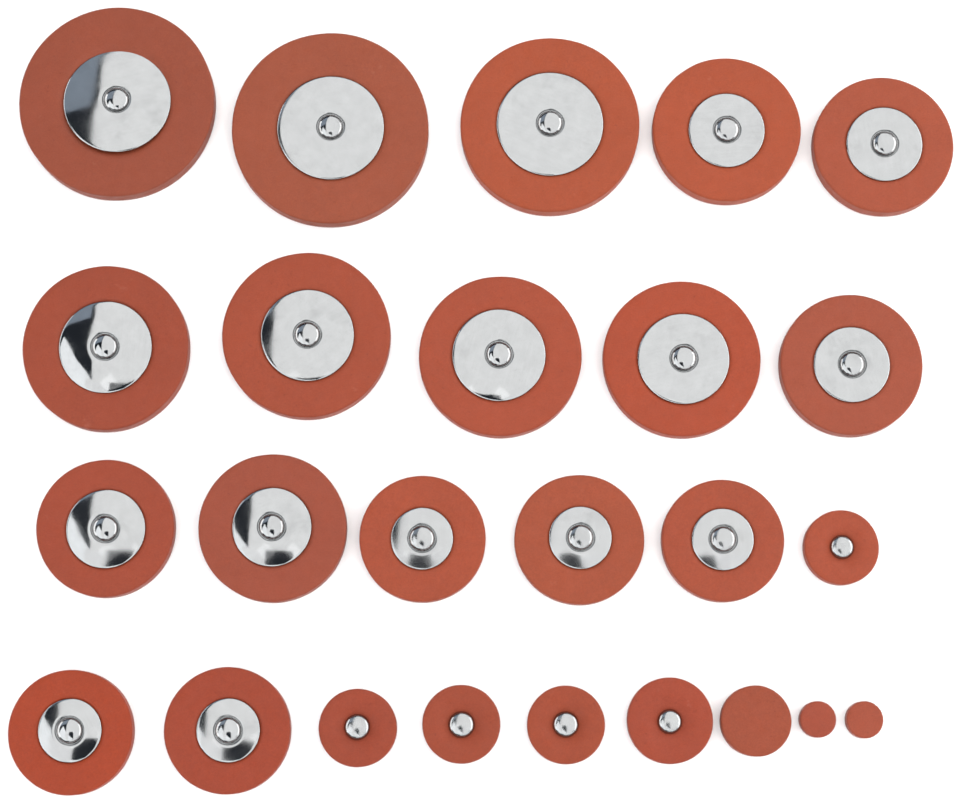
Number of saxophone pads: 25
